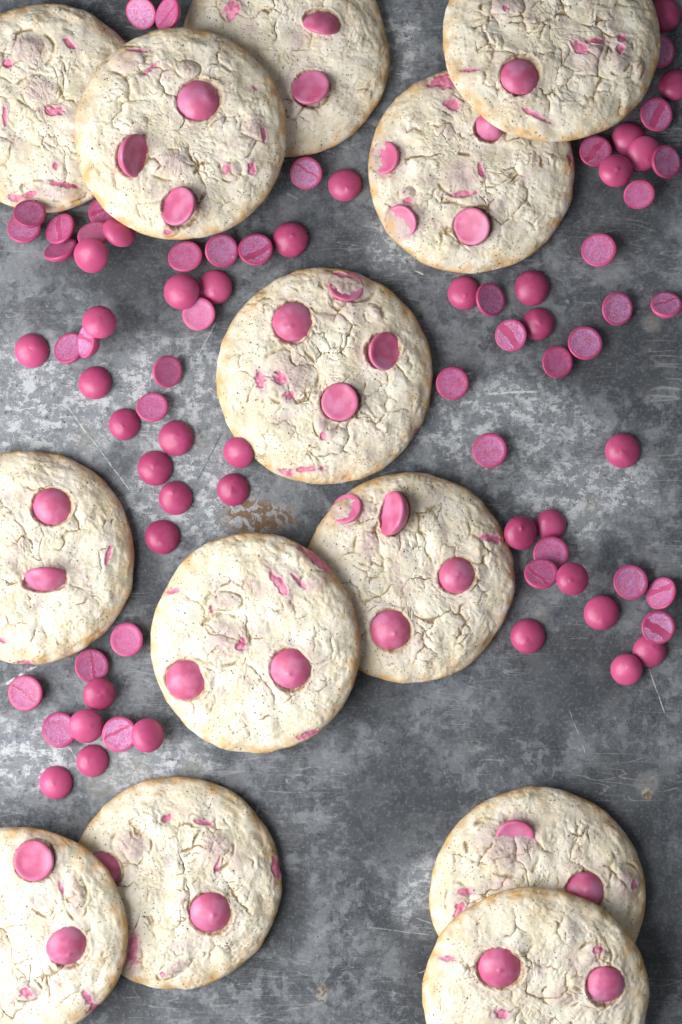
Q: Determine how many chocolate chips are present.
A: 78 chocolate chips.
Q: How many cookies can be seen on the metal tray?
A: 13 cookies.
